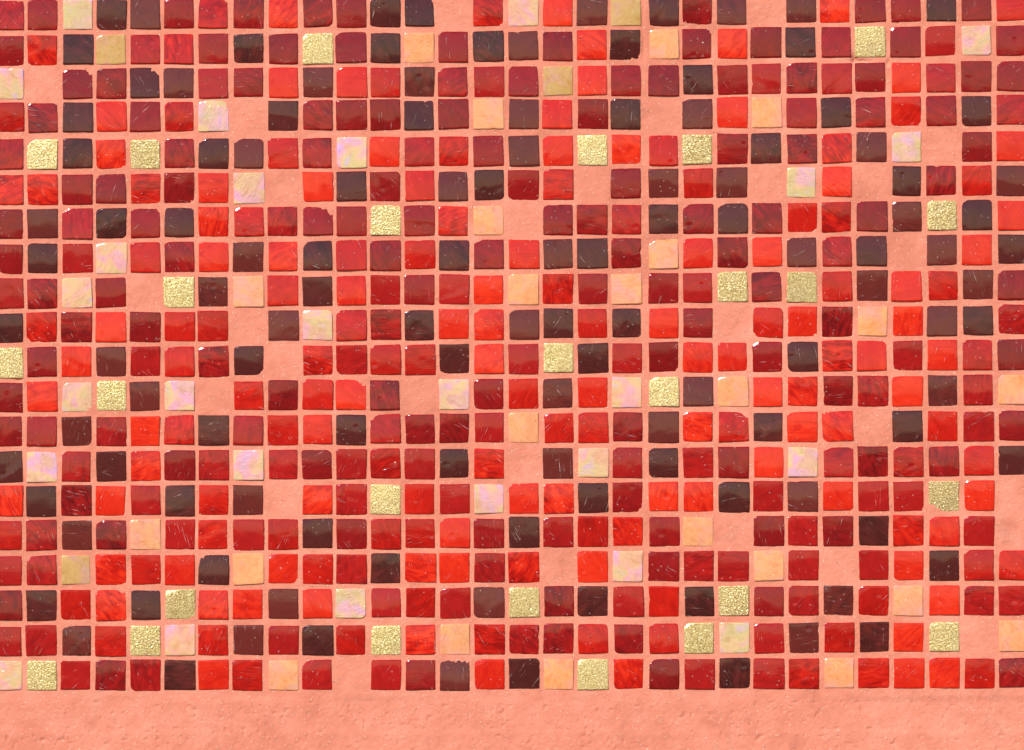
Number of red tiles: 172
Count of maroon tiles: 200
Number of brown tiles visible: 121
